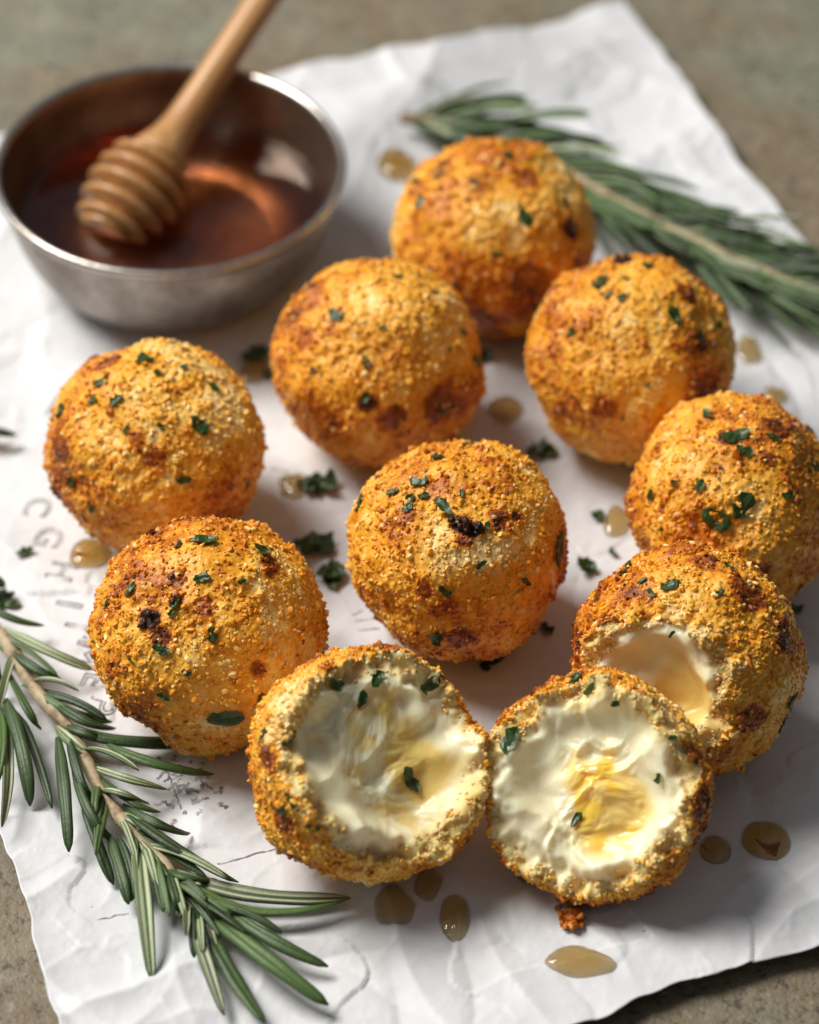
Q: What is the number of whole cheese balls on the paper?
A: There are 7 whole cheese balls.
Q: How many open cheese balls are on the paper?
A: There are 3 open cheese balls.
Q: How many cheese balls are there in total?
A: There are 10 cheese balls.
